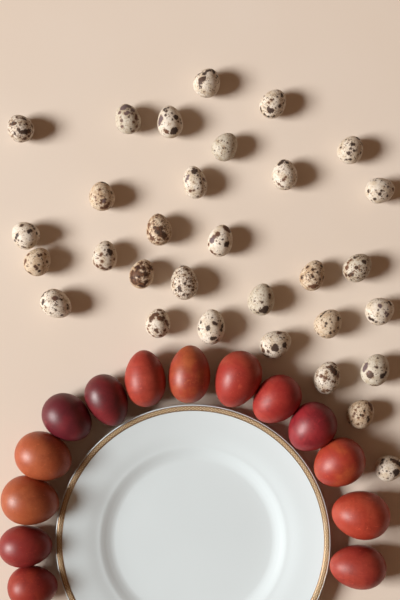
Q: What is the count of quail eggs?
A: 31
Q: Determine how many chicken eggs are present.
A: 14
